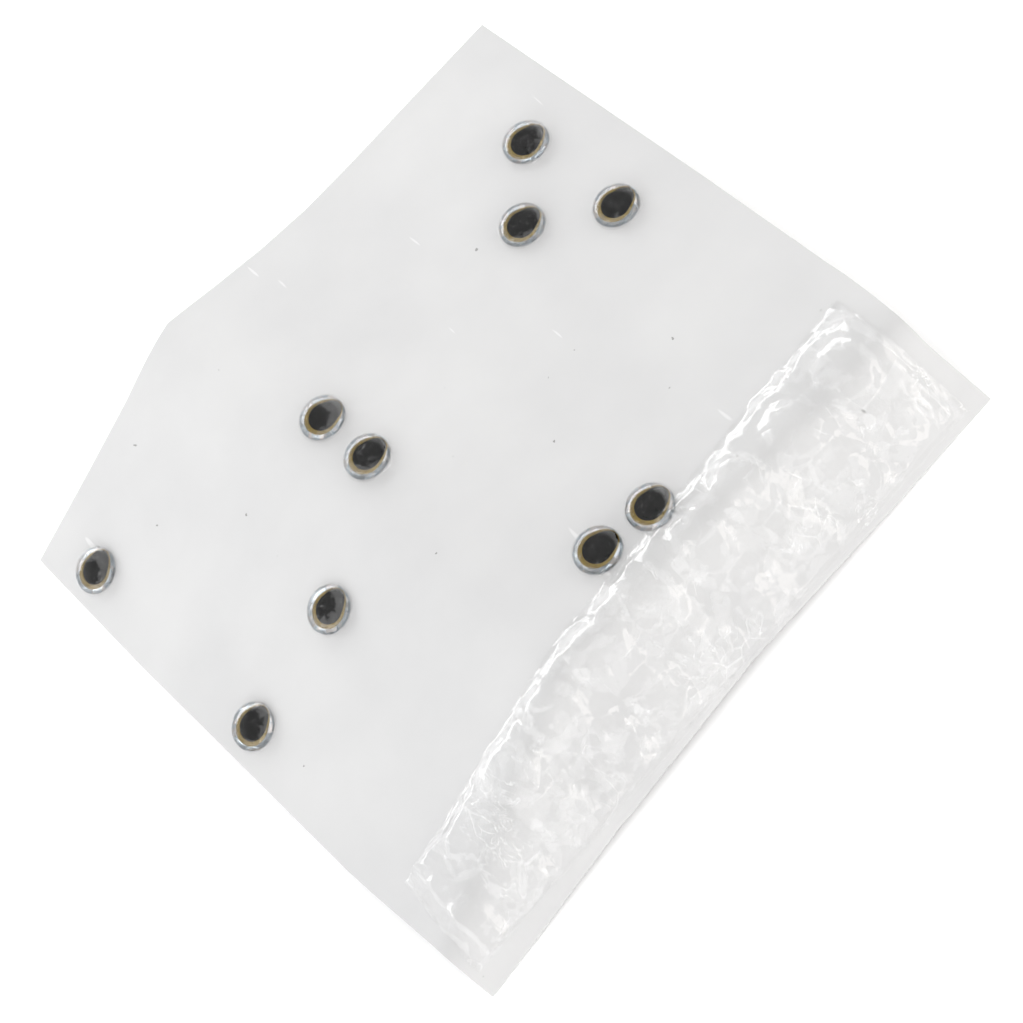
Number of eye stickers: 10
